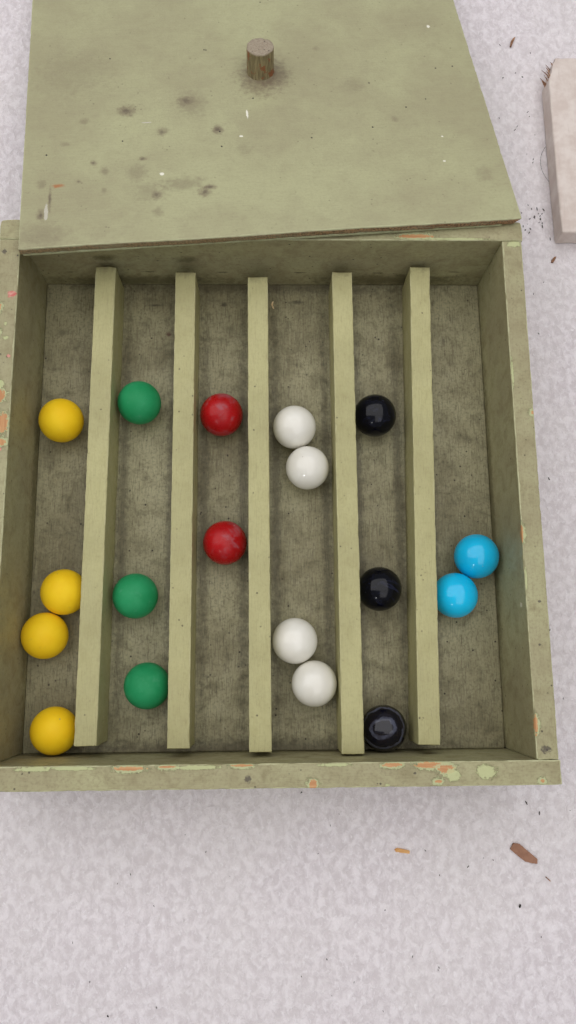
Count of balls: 18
